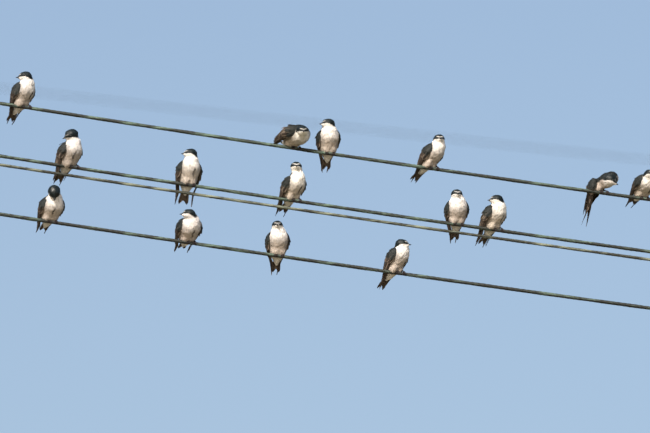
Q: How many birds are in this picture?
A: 15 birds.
